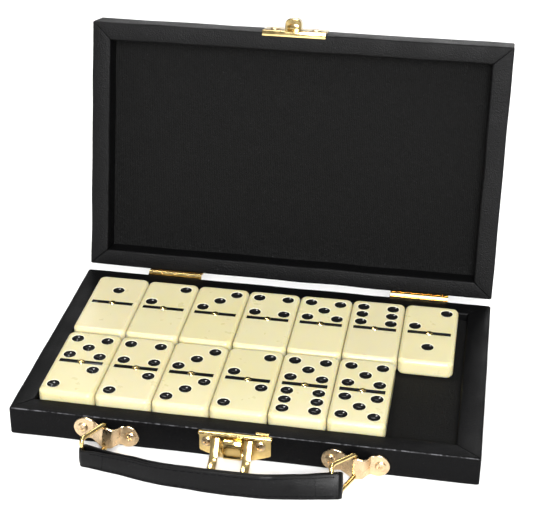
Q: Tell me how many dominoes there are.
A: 13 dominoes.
